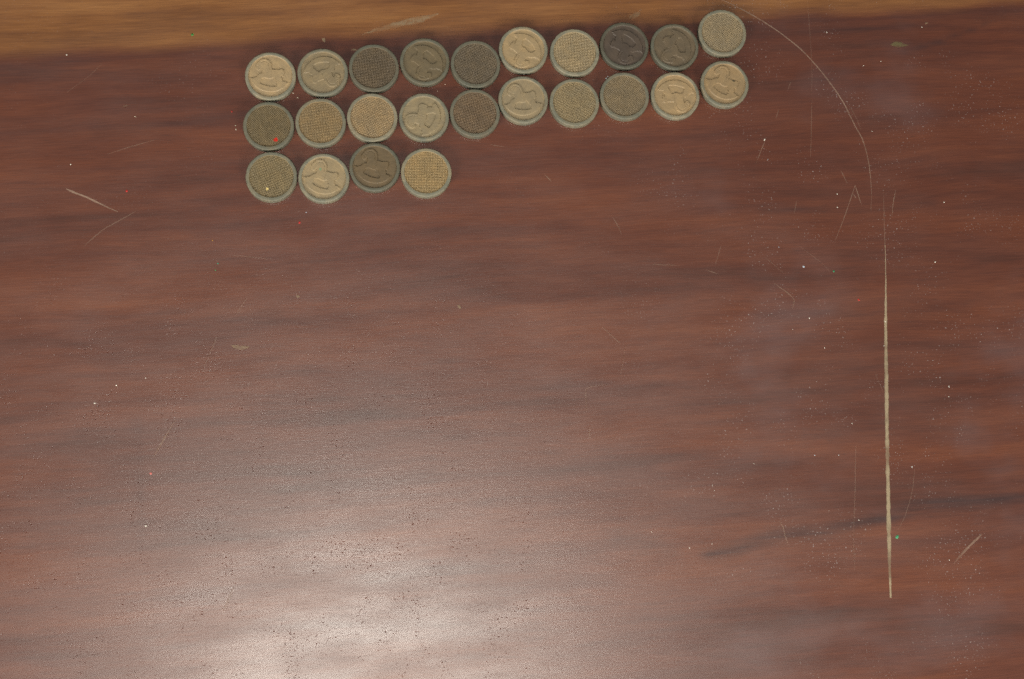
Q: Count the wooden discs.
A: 24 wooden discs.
